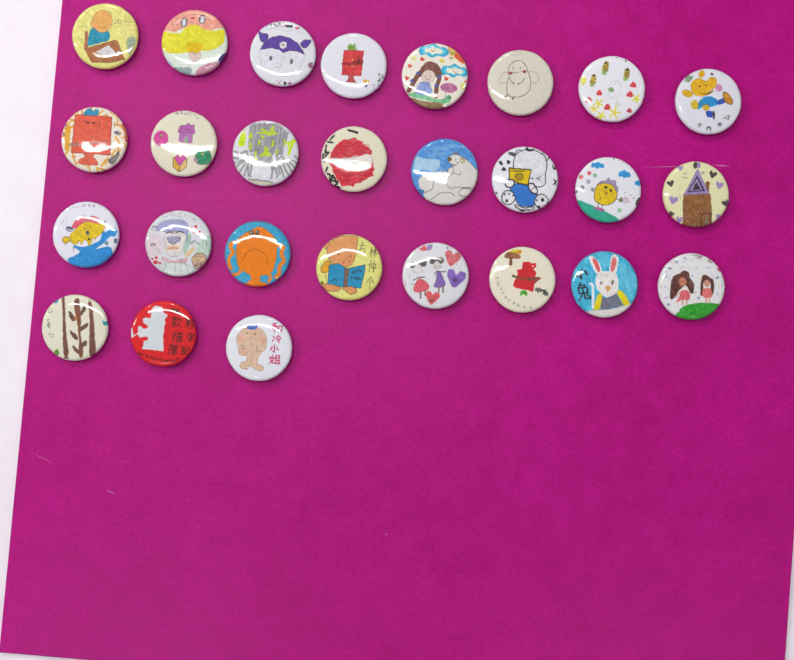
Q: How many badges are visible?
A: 27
